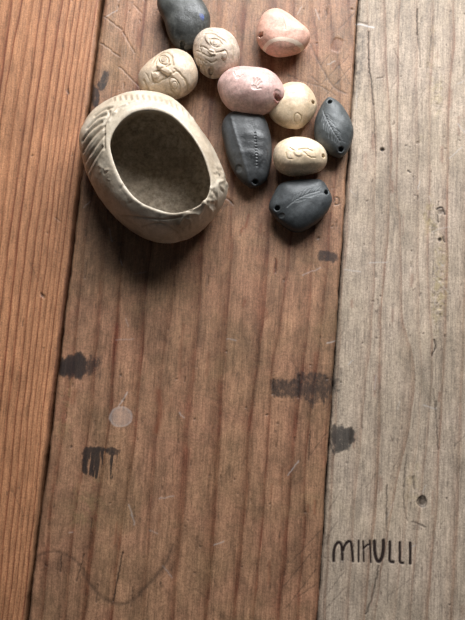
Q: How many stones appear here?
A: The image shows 10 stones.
